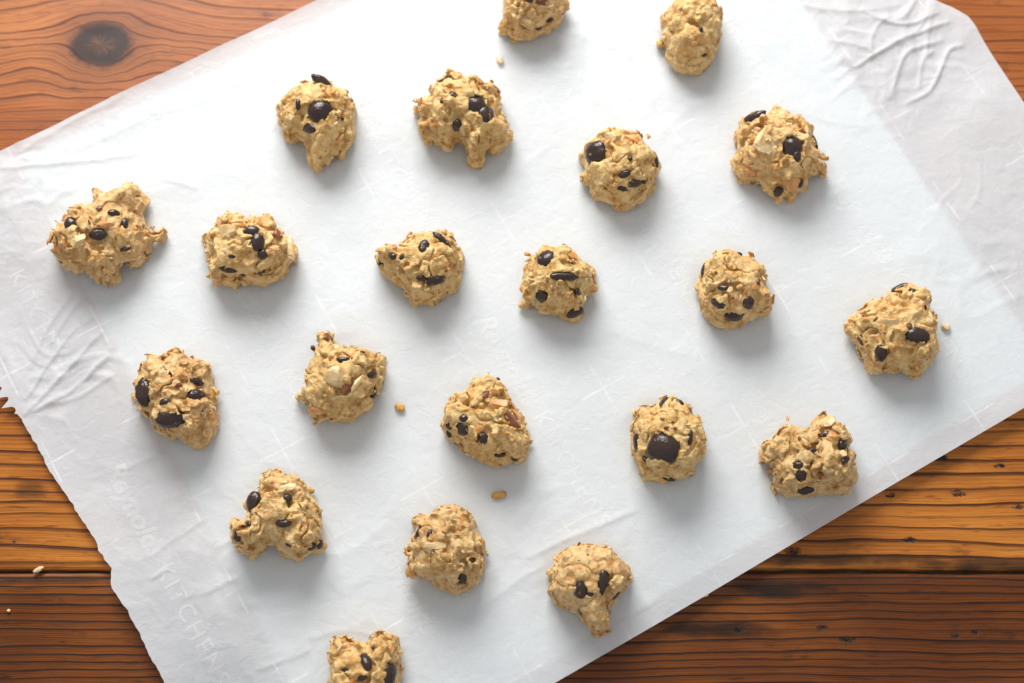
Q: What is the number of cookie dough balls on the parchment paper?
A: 21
